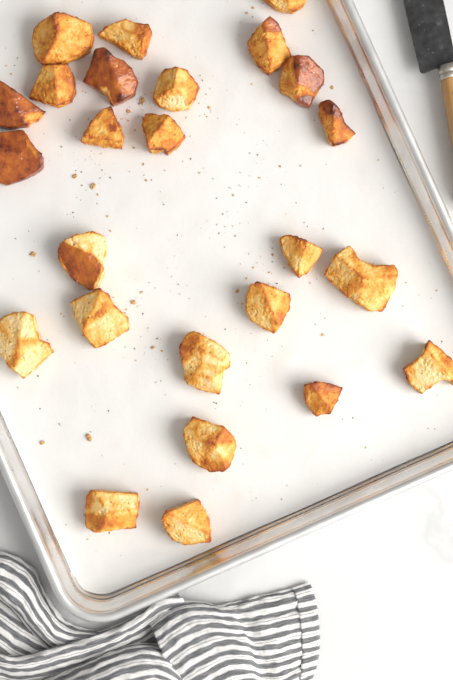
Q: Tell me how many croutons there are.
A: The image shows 25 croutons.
